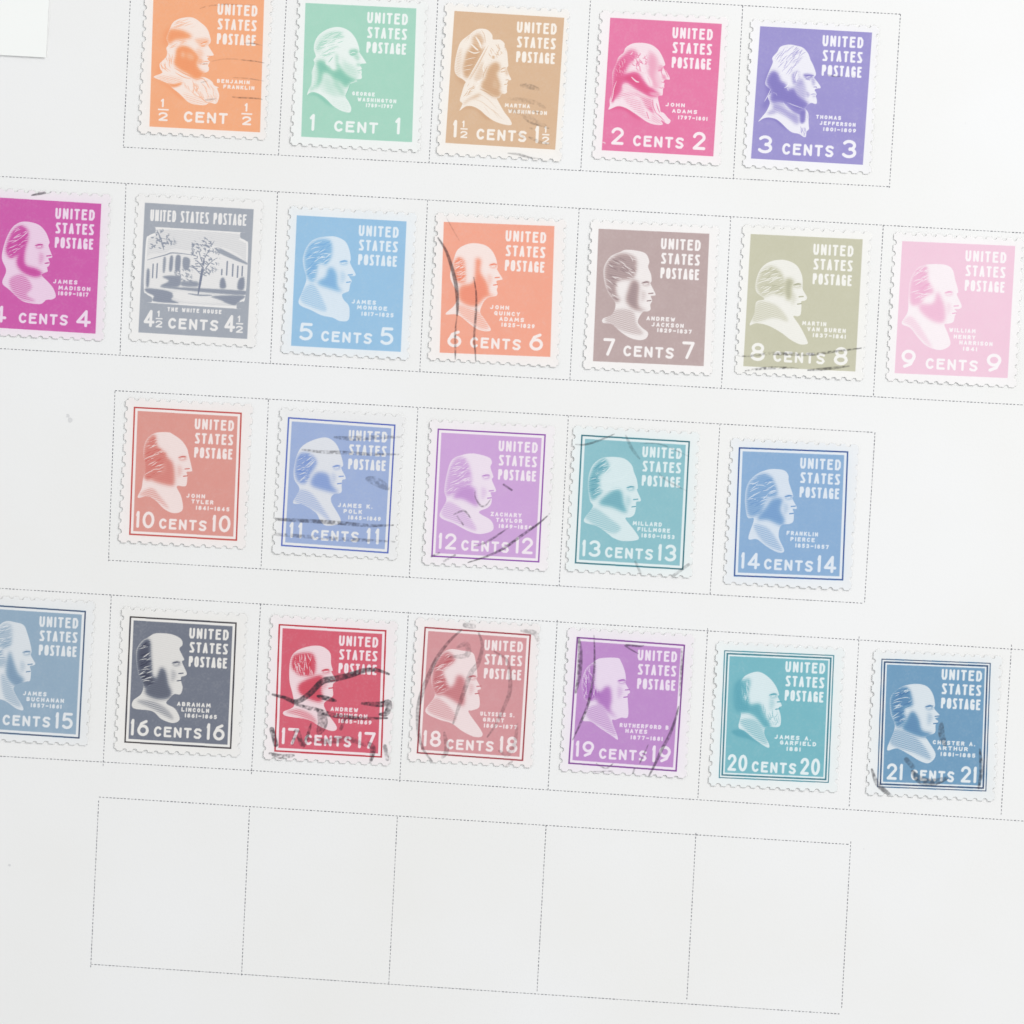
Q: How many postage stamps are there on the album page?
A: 24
